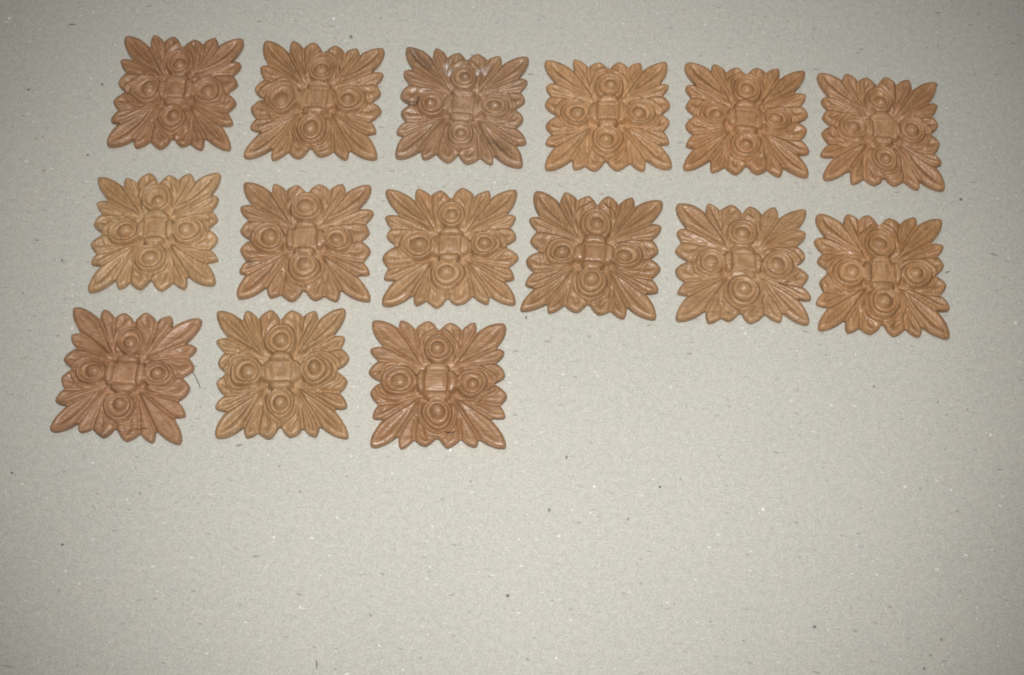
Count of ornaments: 15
